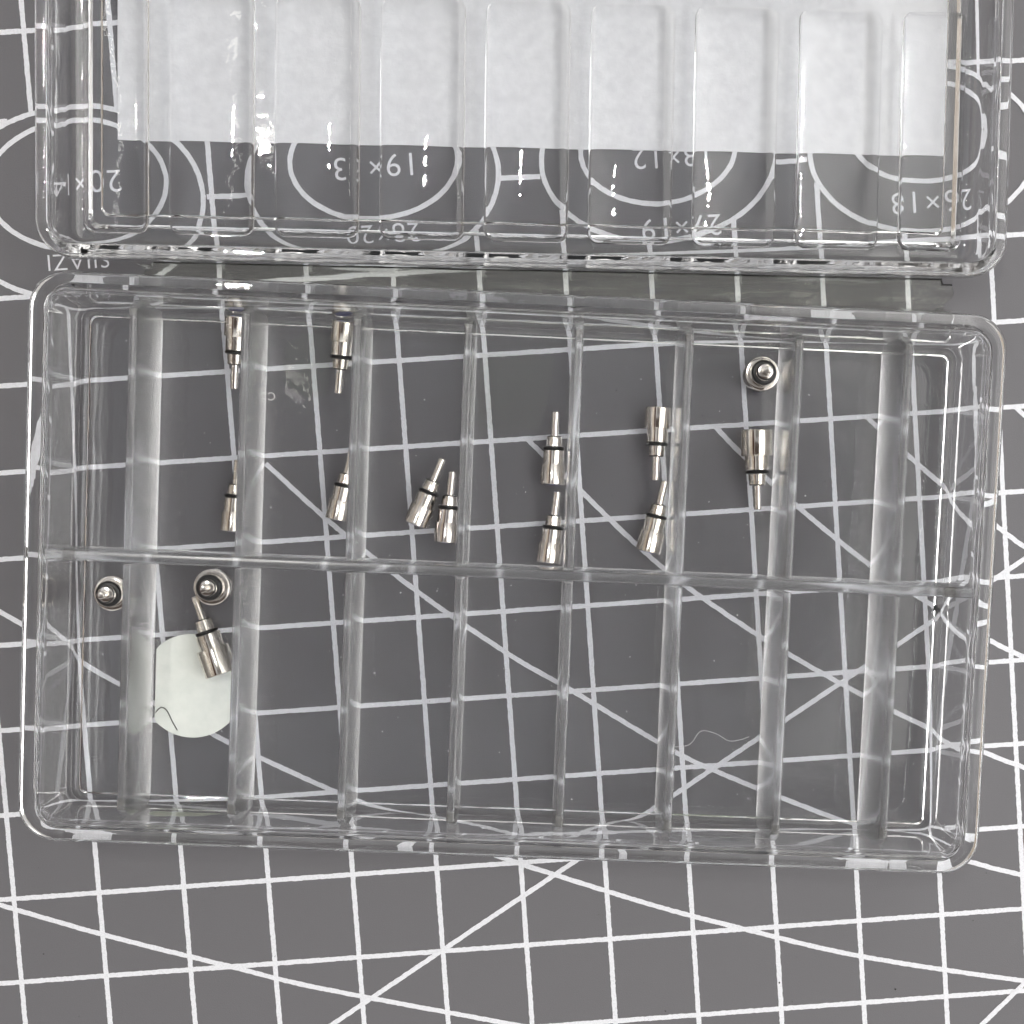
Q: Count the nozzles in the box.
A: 15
